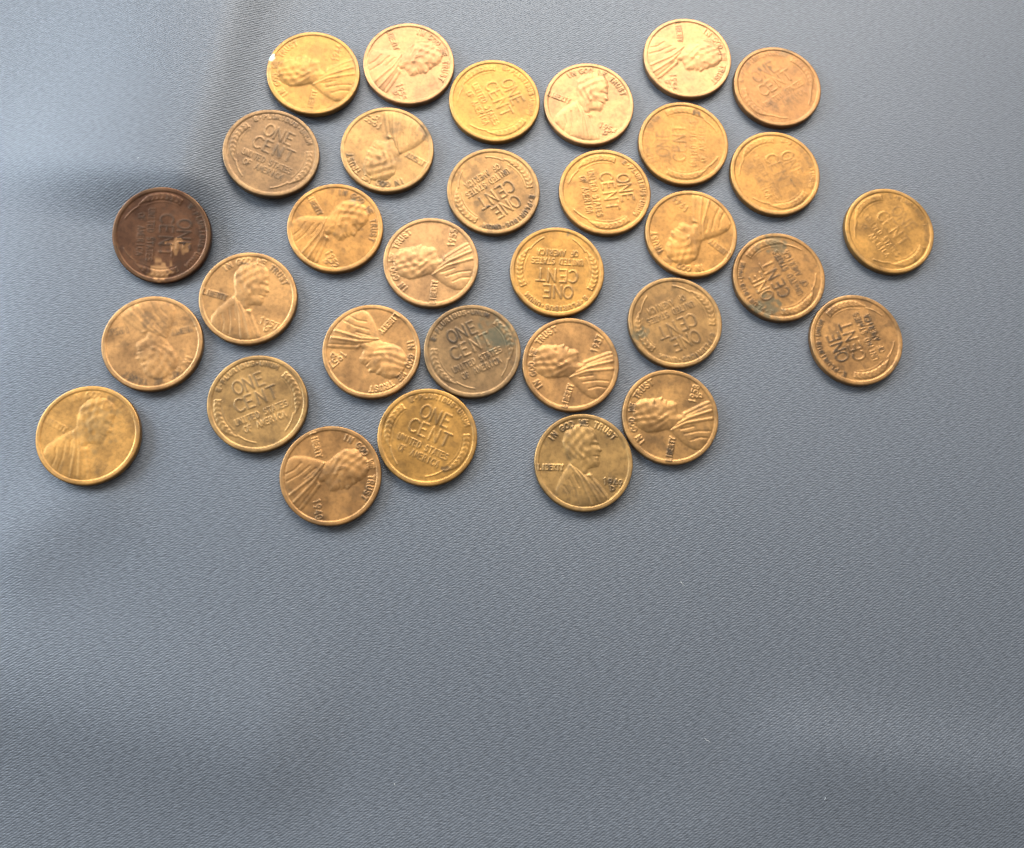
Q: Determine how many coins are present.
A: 32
